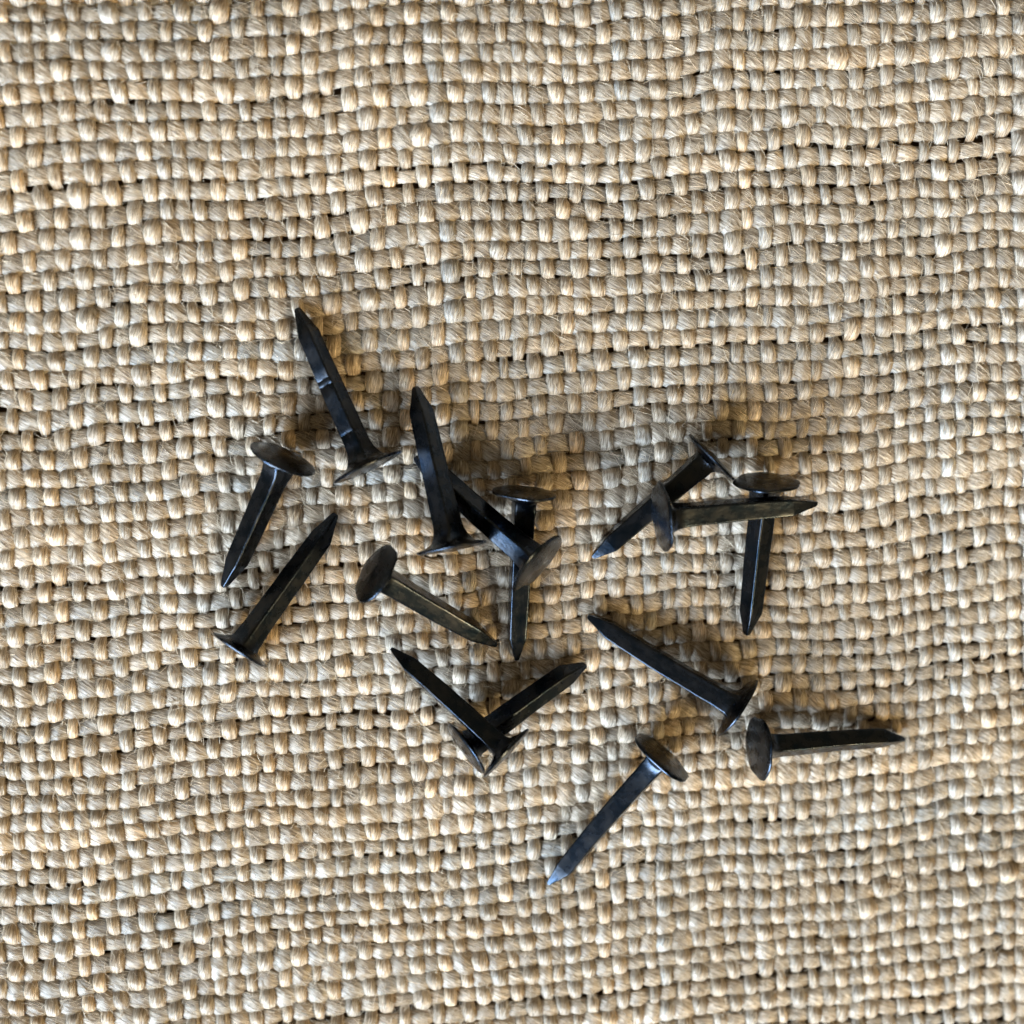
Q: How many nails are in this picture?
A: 15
